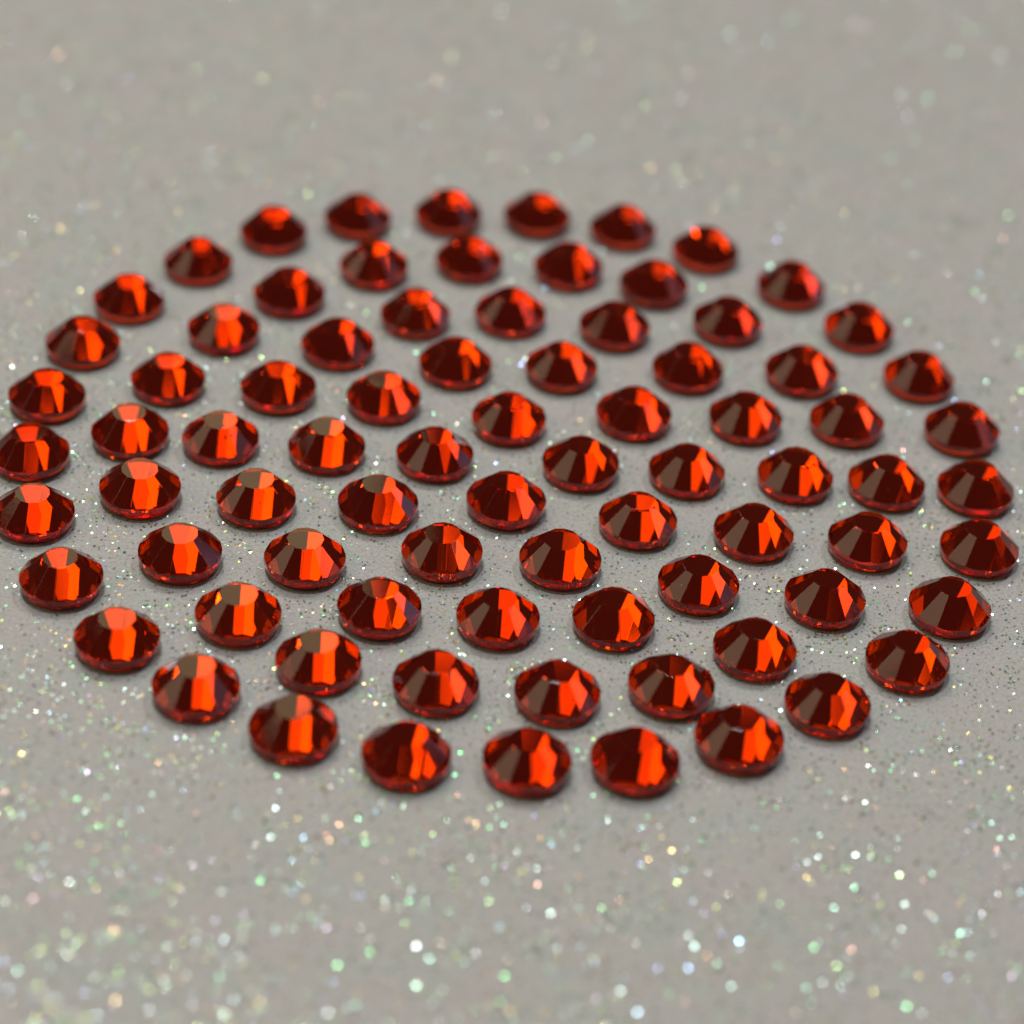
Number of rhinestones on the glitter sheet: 81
